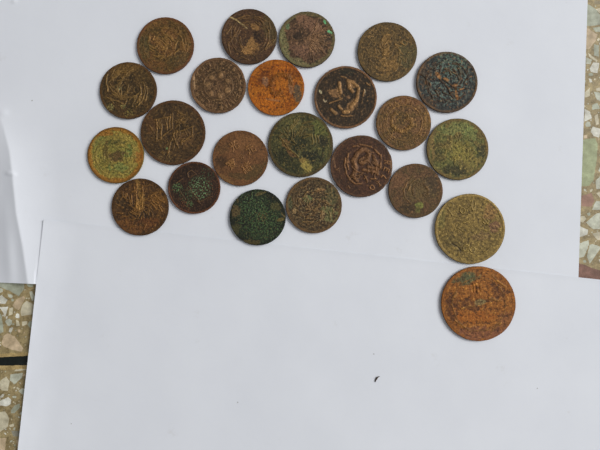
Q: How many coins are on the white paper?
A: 23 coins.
